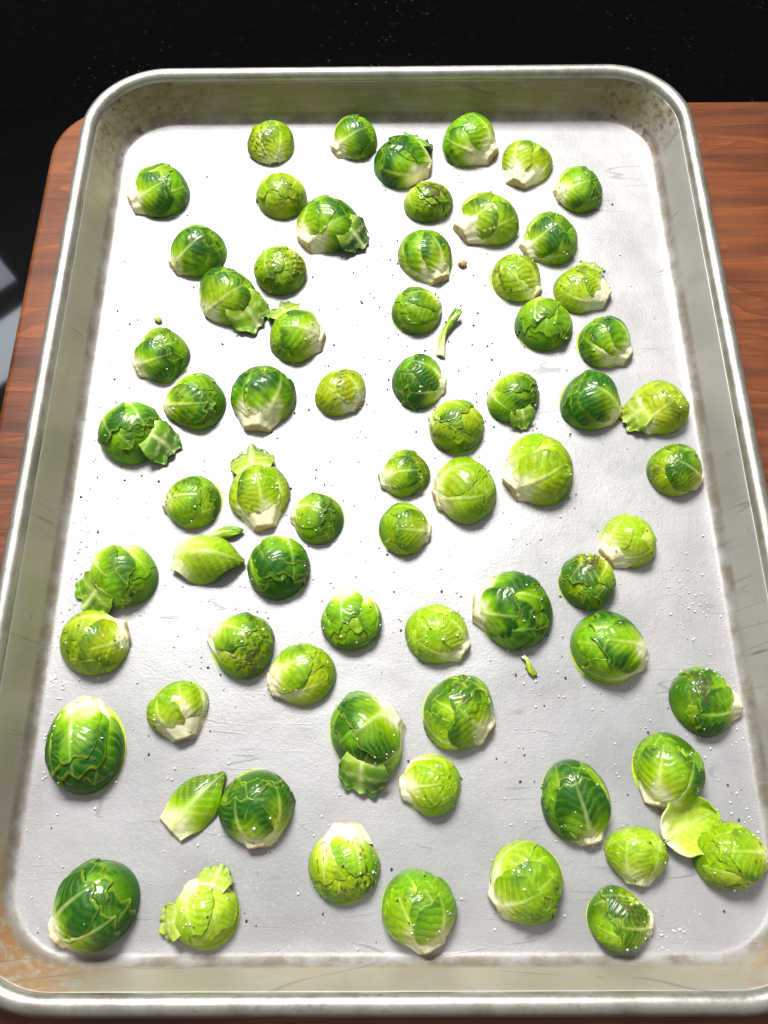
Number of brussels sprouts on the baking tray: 68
